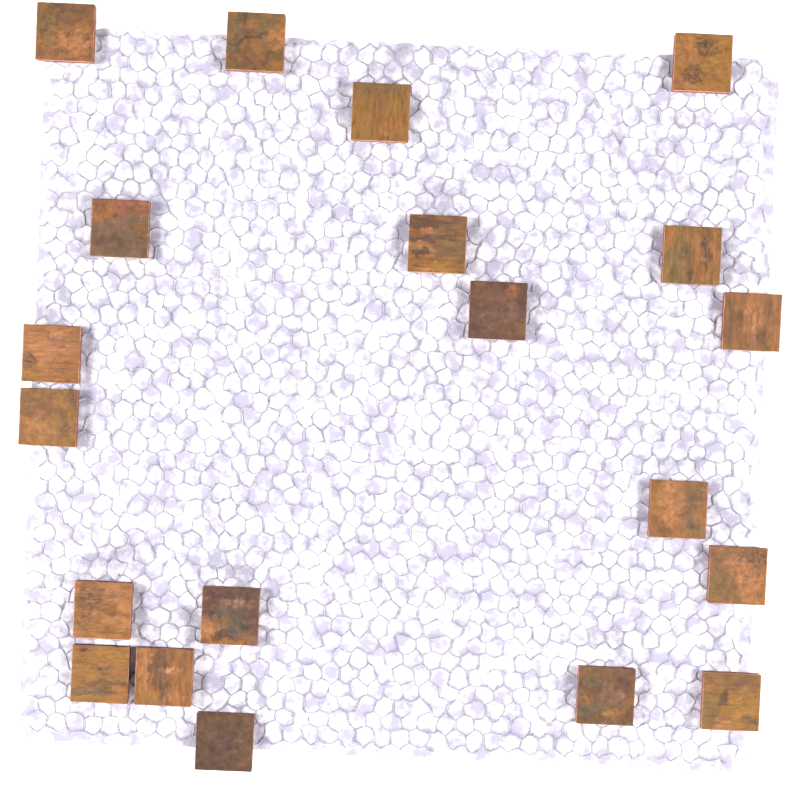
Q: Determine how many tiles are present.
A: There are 20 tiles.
